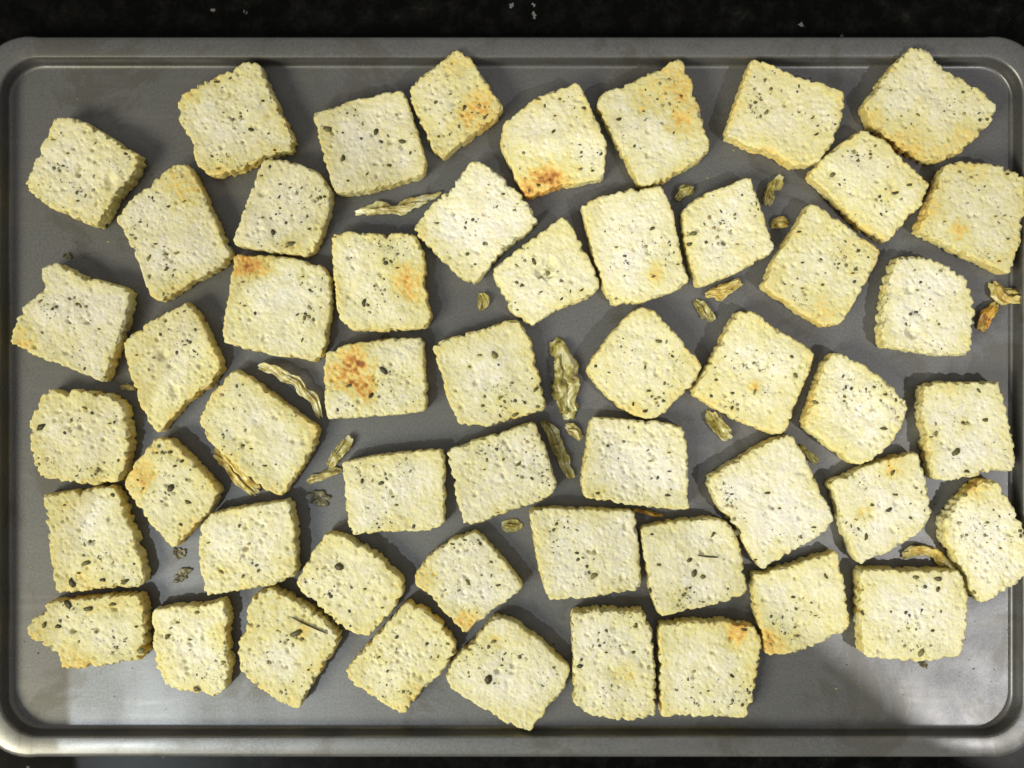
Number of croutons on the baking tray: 52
